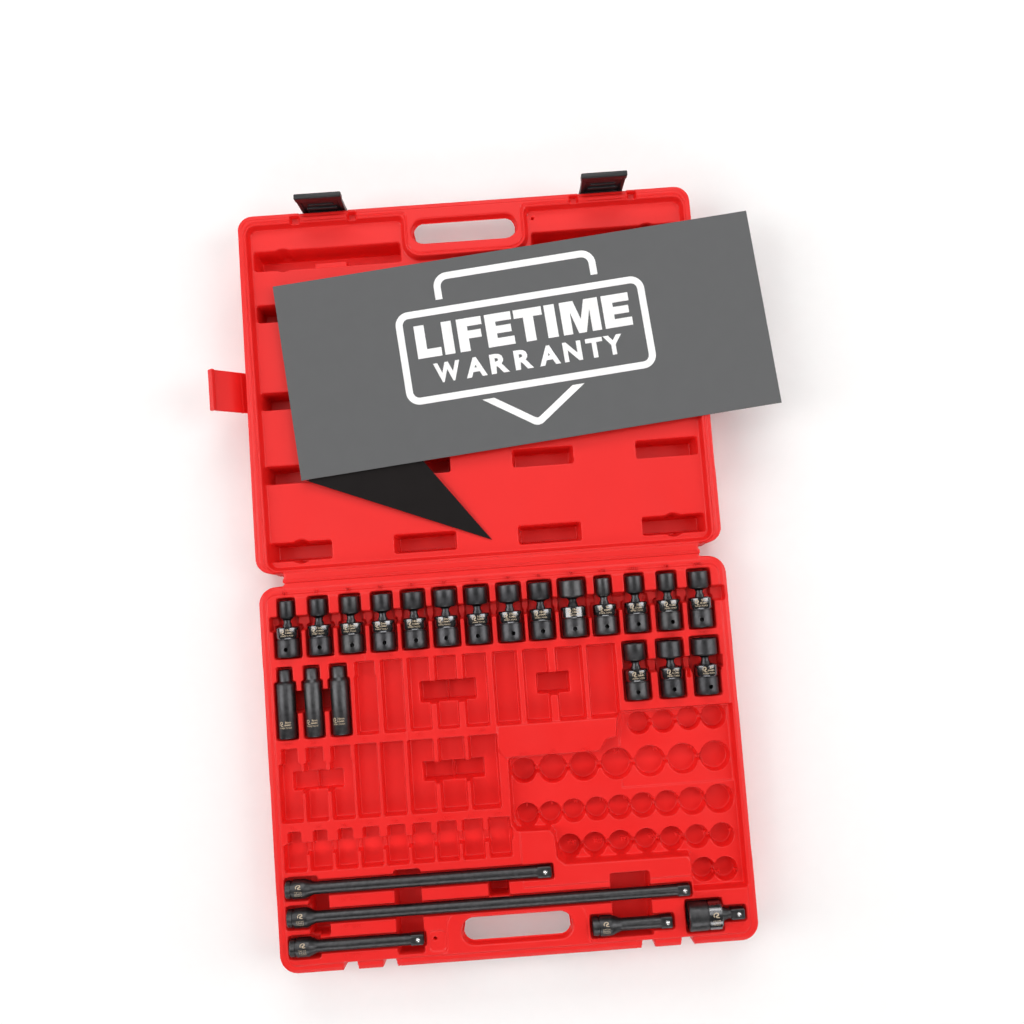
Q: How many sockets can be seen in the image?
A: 20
